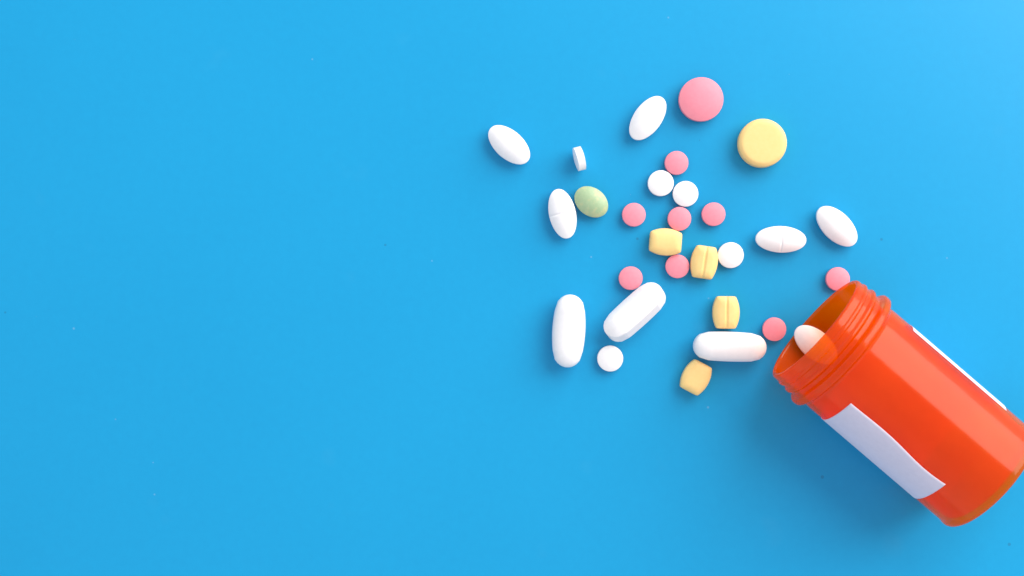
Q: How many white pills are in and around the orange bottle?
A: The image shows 14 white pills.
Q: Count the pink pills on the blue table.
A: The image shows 9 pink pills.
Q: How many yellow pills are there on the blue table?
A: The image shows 5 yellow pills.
